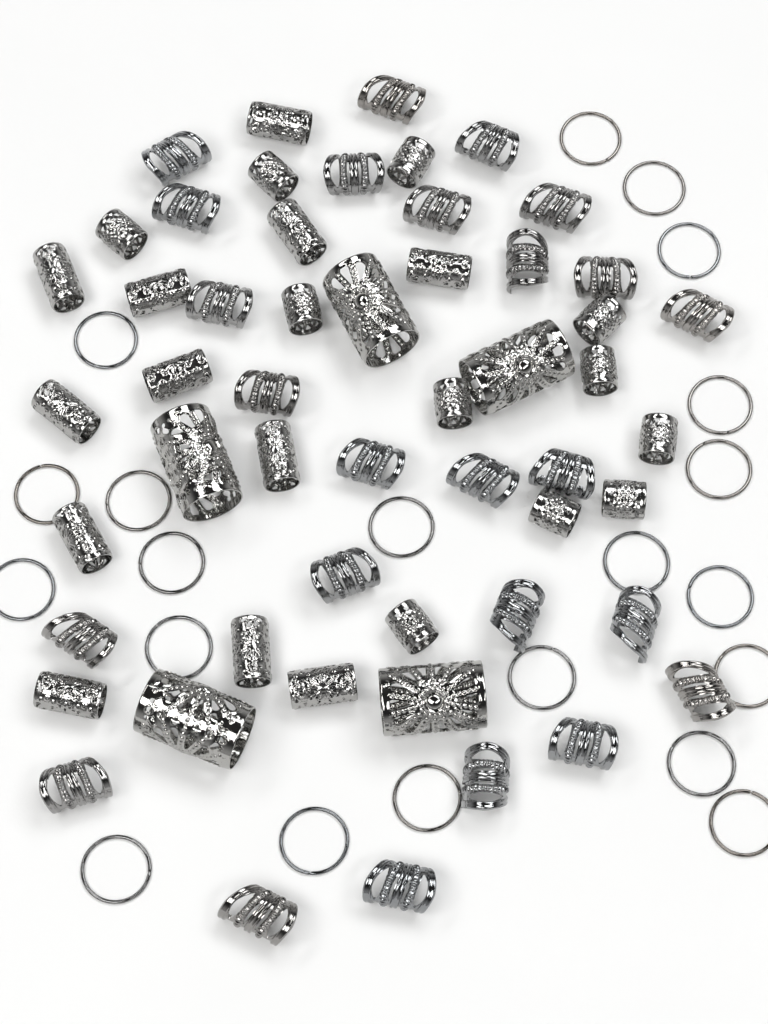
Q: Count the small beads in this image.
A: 23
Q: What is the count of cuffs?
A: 25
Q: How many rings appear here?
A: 21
